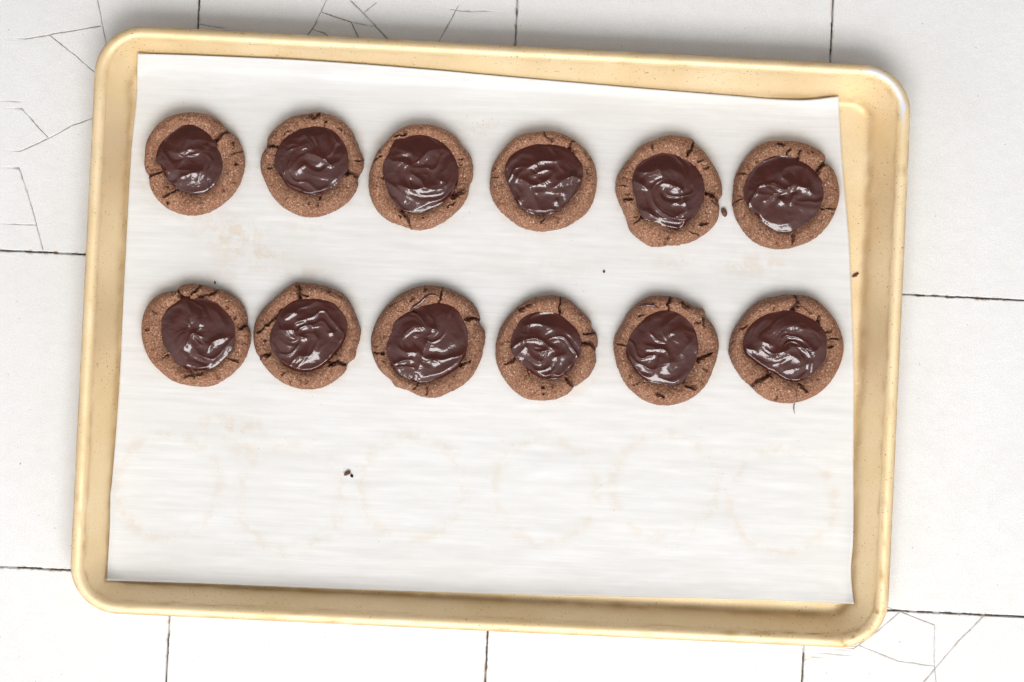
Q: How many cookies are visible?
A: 12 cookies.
